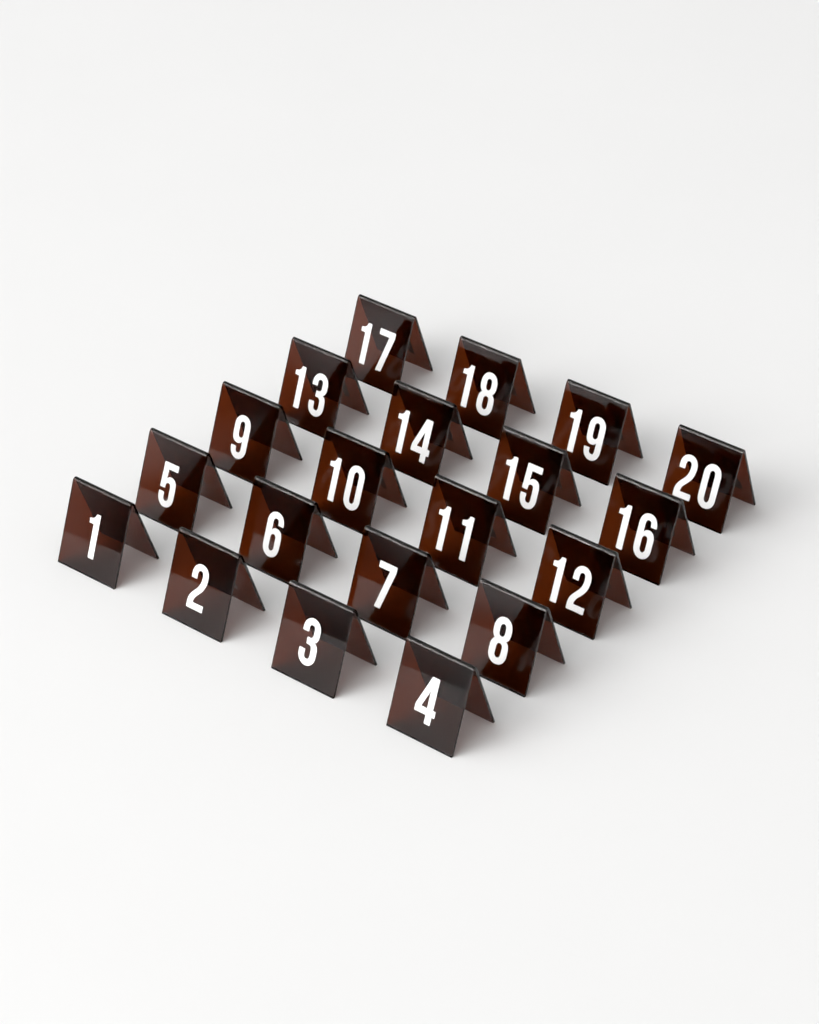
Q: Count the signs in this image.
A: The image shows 20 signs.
